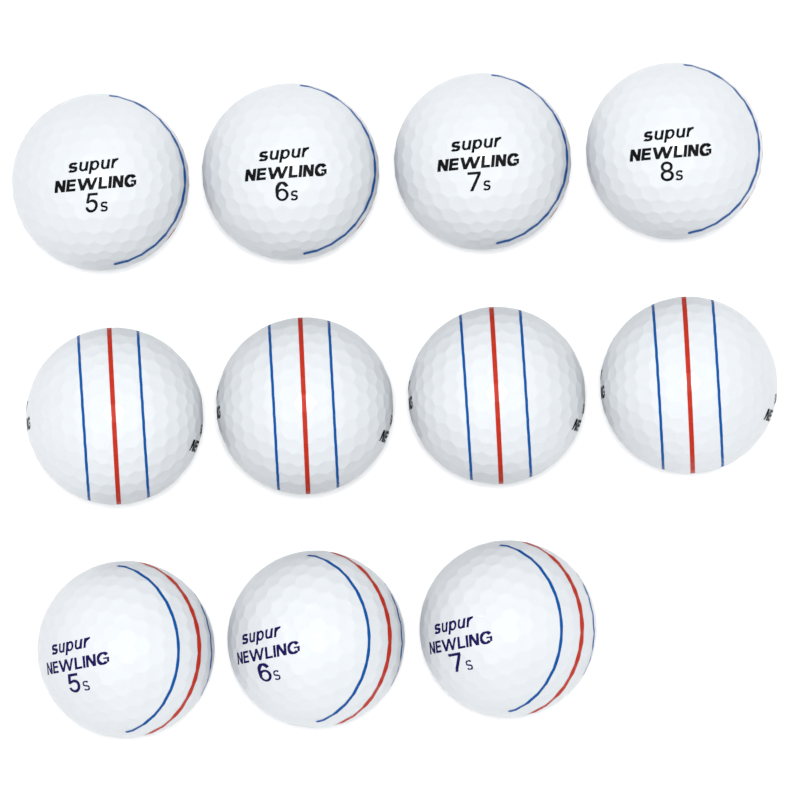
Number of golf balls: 11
